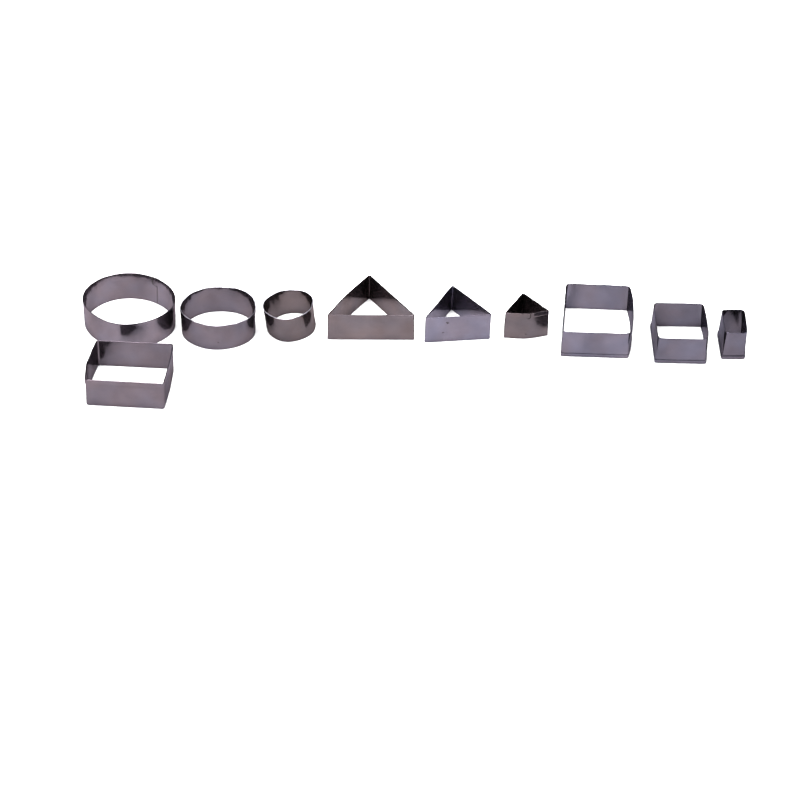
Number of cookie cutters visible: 10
